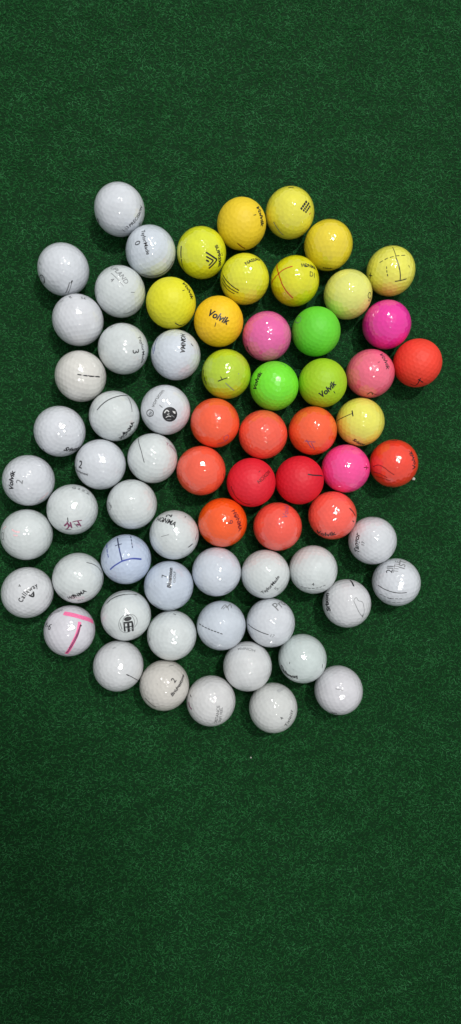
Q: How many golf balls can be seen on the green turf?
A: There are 70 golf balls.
